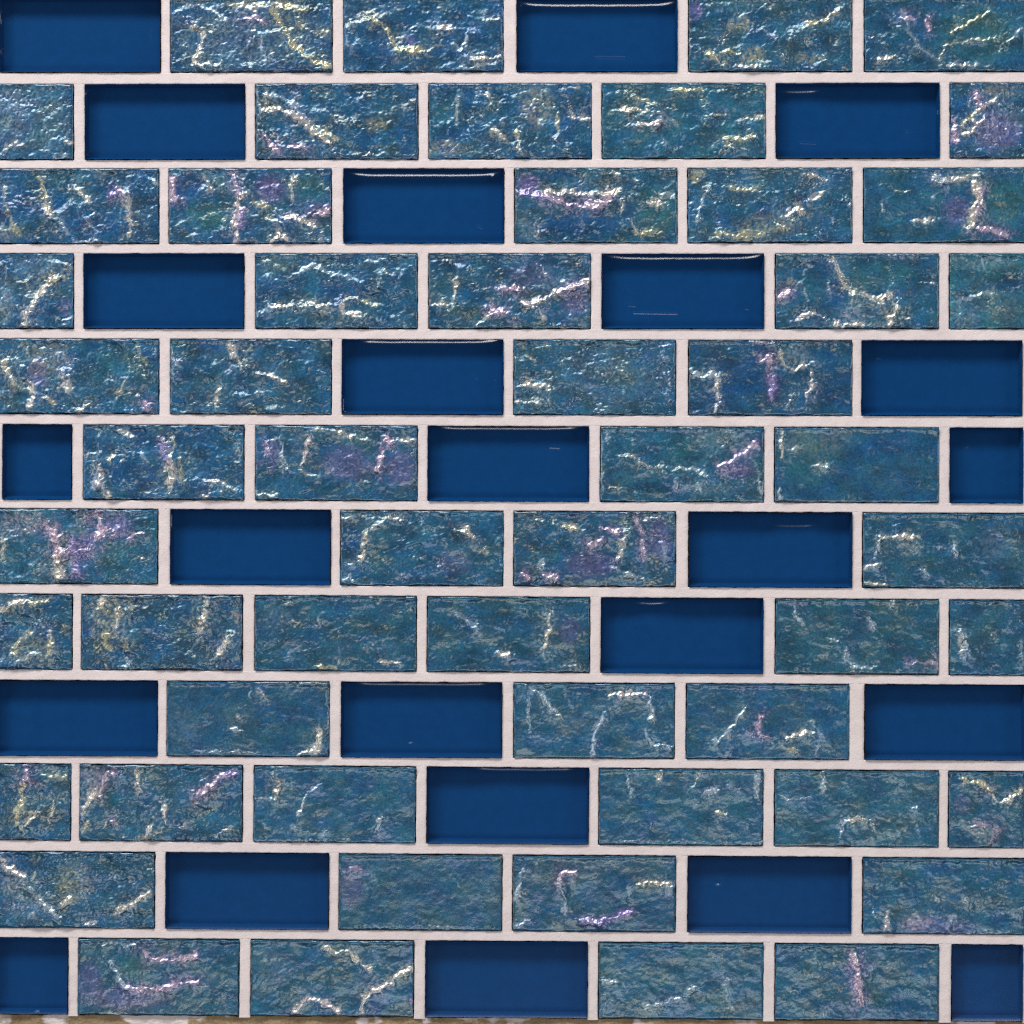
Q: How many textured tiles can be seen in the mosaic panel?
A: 54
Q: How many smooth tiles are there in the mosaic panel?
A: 24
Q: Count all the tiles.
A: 78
